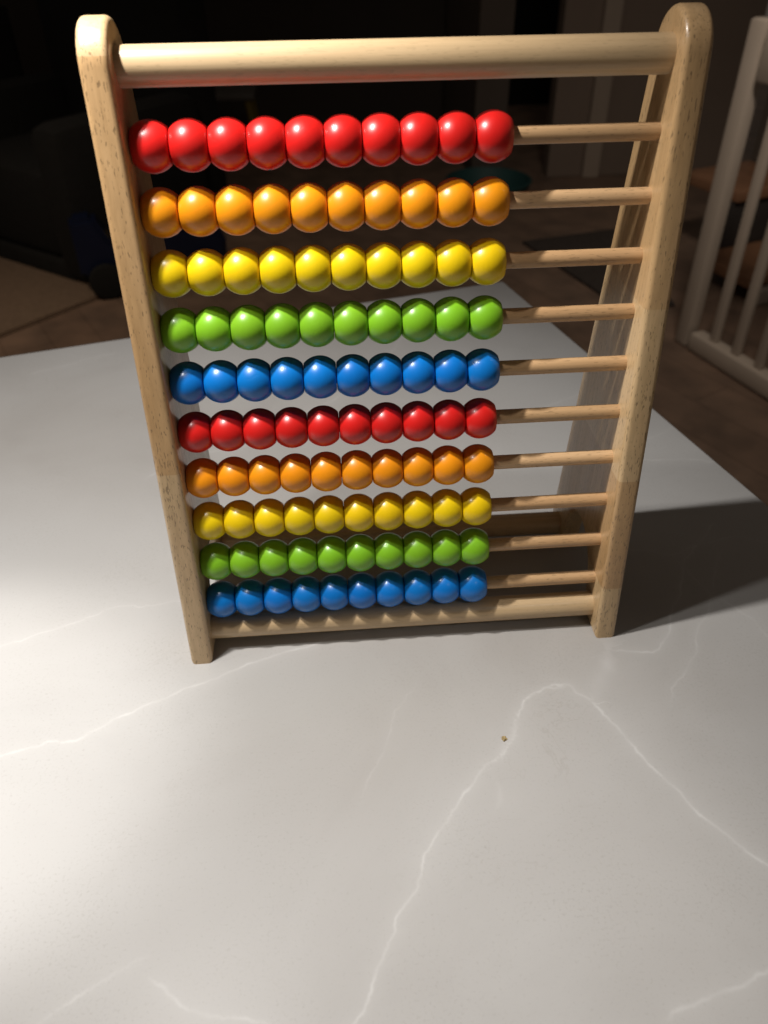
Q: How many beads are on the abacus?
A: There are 100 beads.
